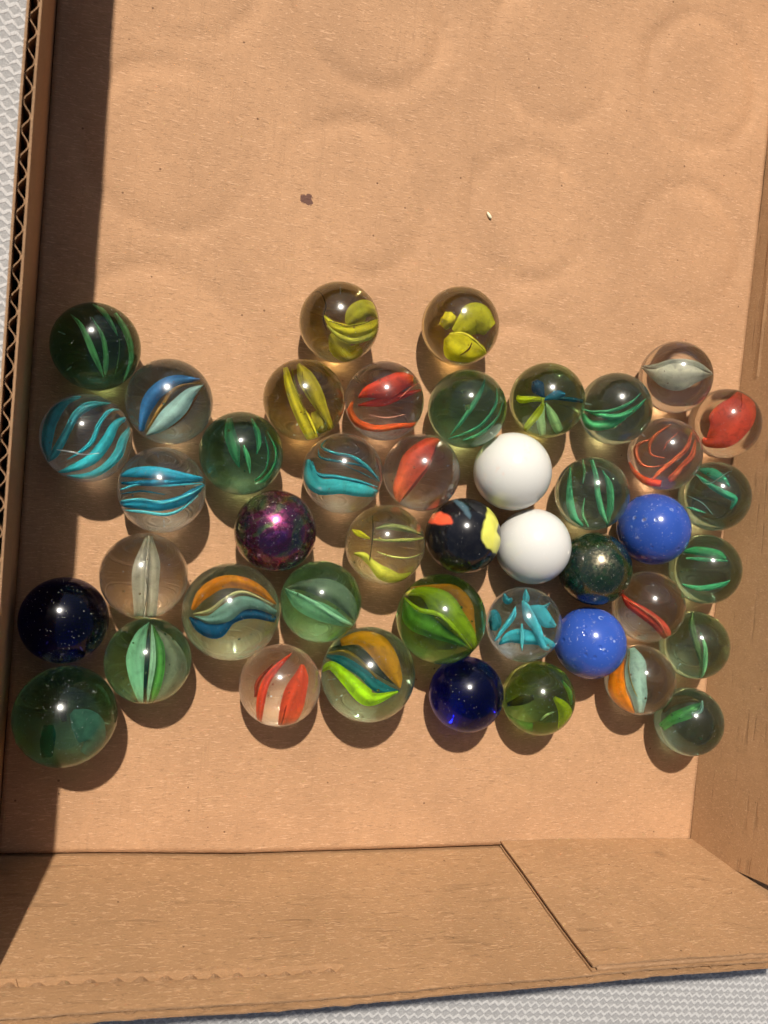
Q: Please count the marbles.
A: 44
